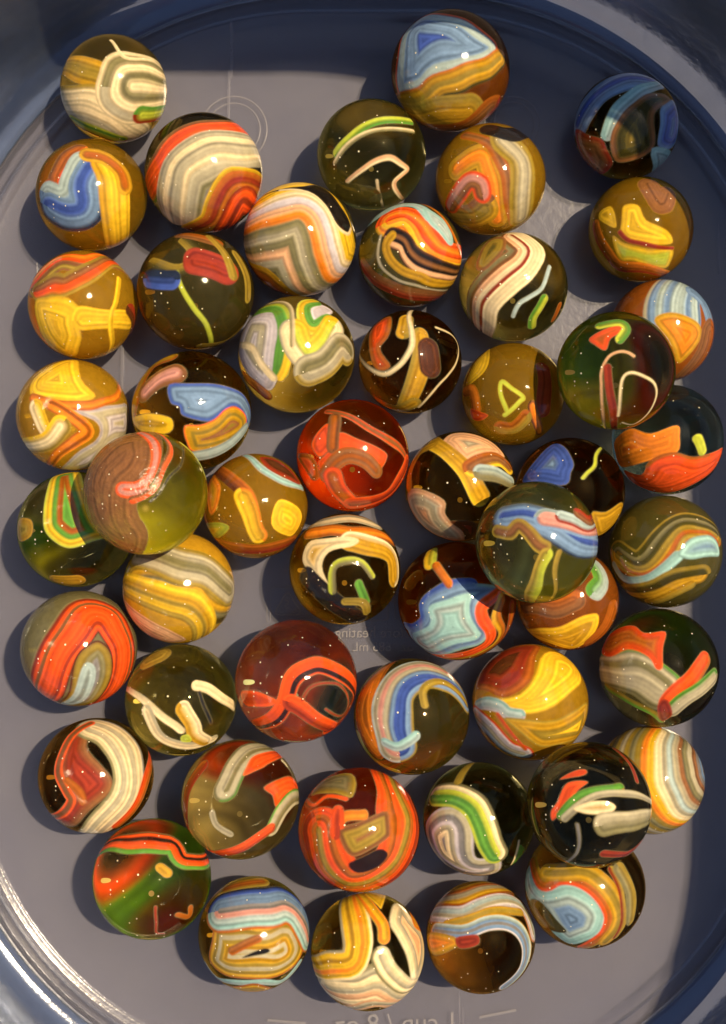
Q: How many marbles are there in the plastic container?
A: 50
